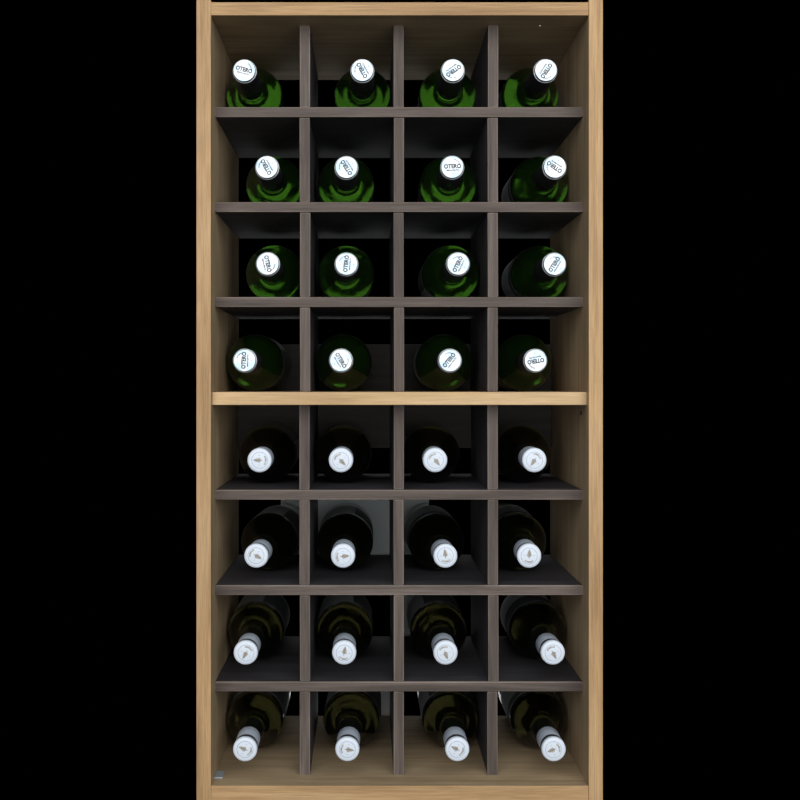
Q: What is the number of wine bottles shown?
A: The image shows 32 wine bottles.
